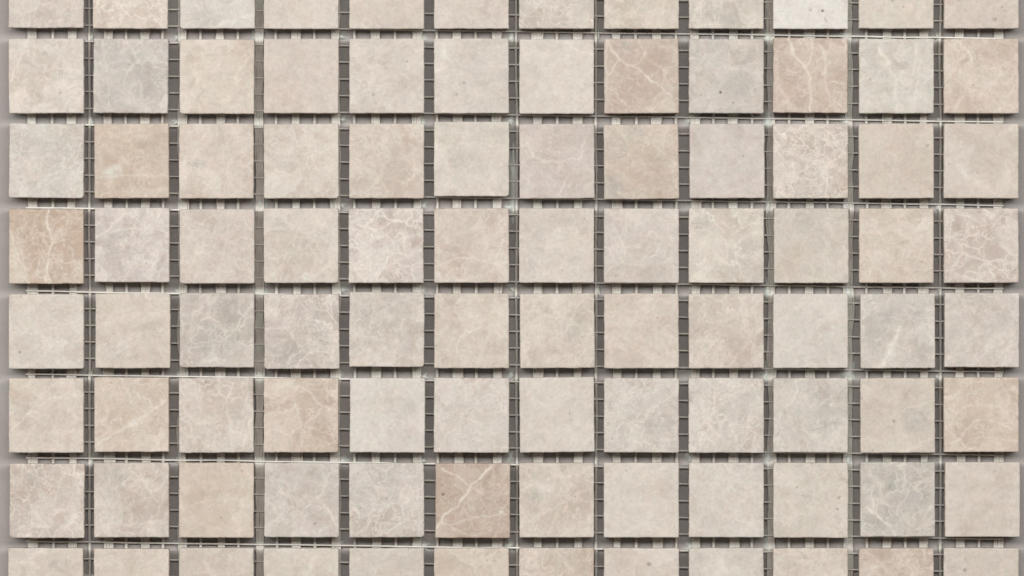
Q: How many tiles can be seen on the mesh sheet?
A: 96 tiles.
